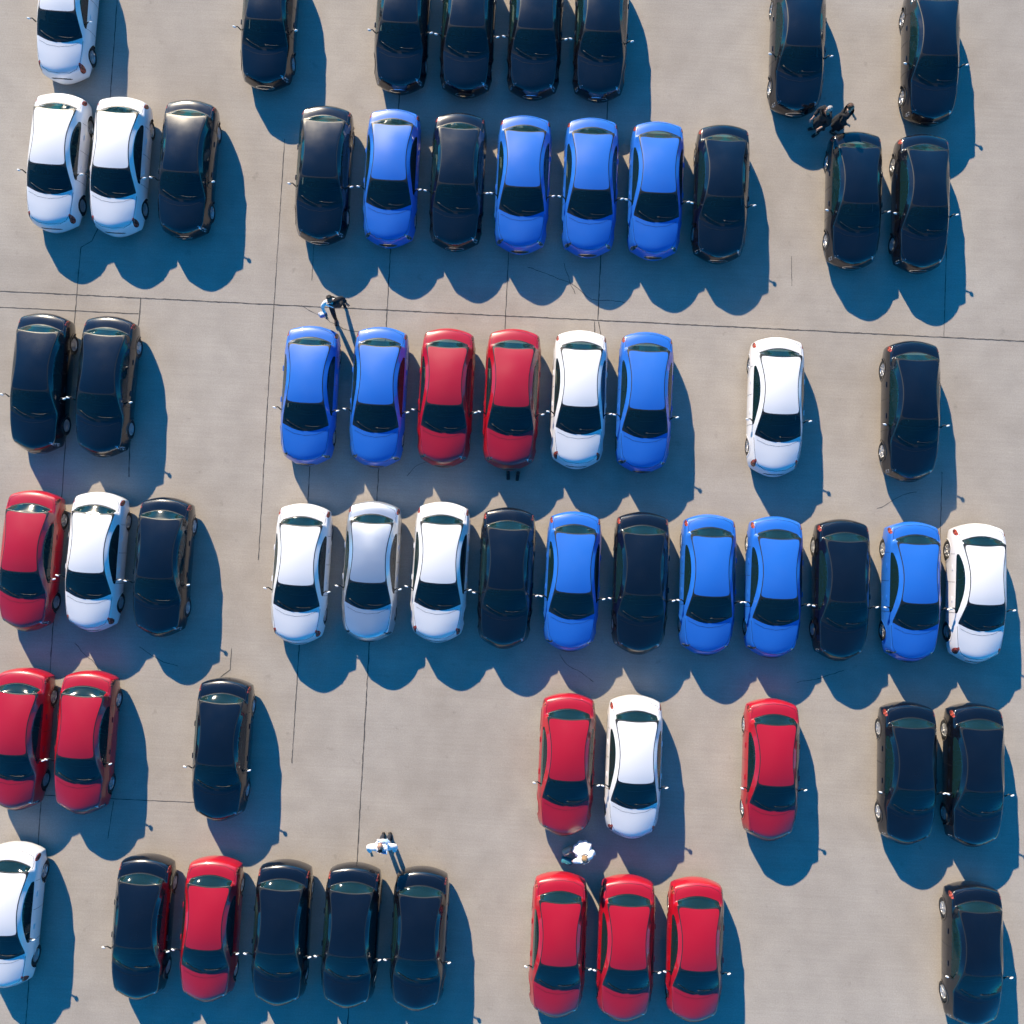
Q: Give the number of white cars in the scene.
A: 11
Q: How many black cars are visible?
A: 28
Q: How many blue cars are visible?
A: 11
